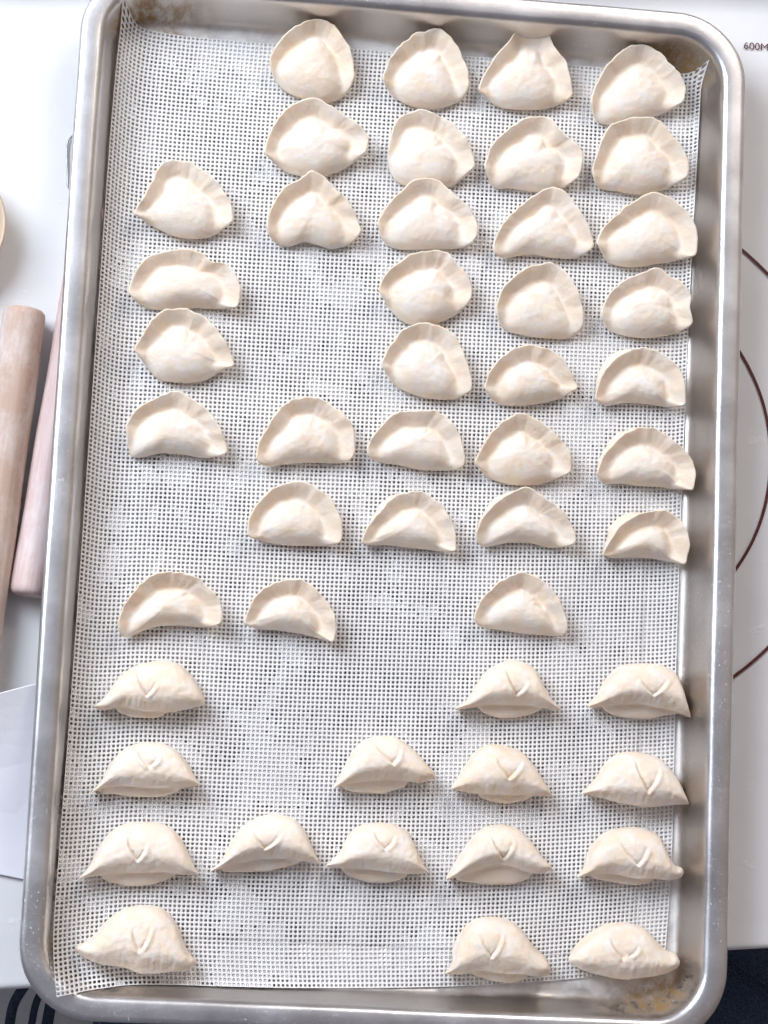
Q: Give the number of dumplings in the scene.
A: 48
